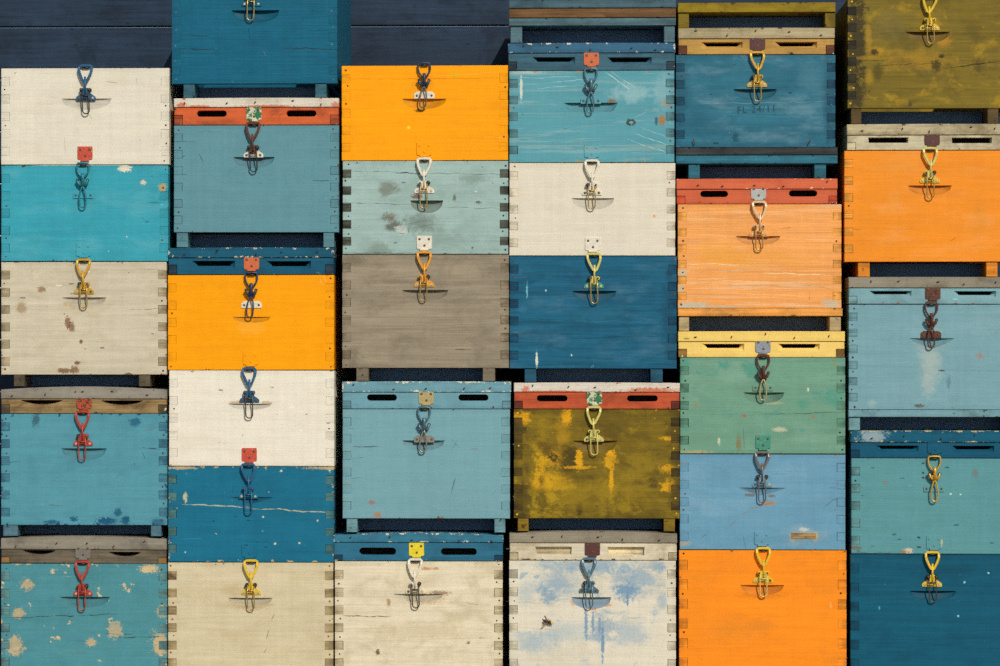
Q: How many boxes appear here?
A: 31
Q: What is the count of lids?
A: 15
